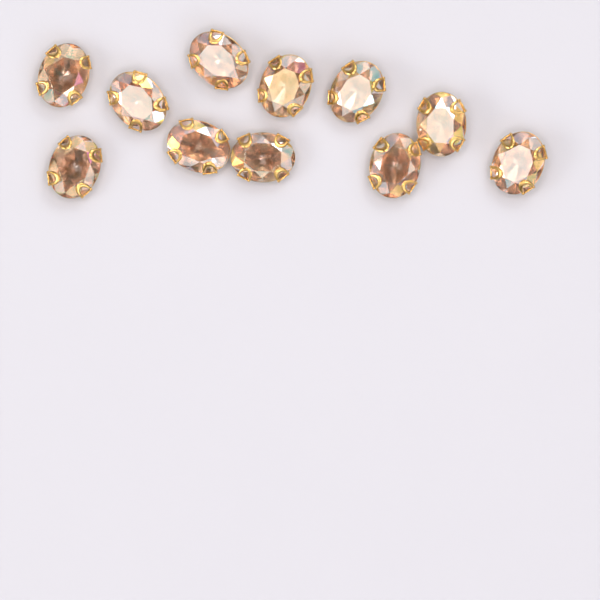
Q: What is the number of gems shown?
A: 11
